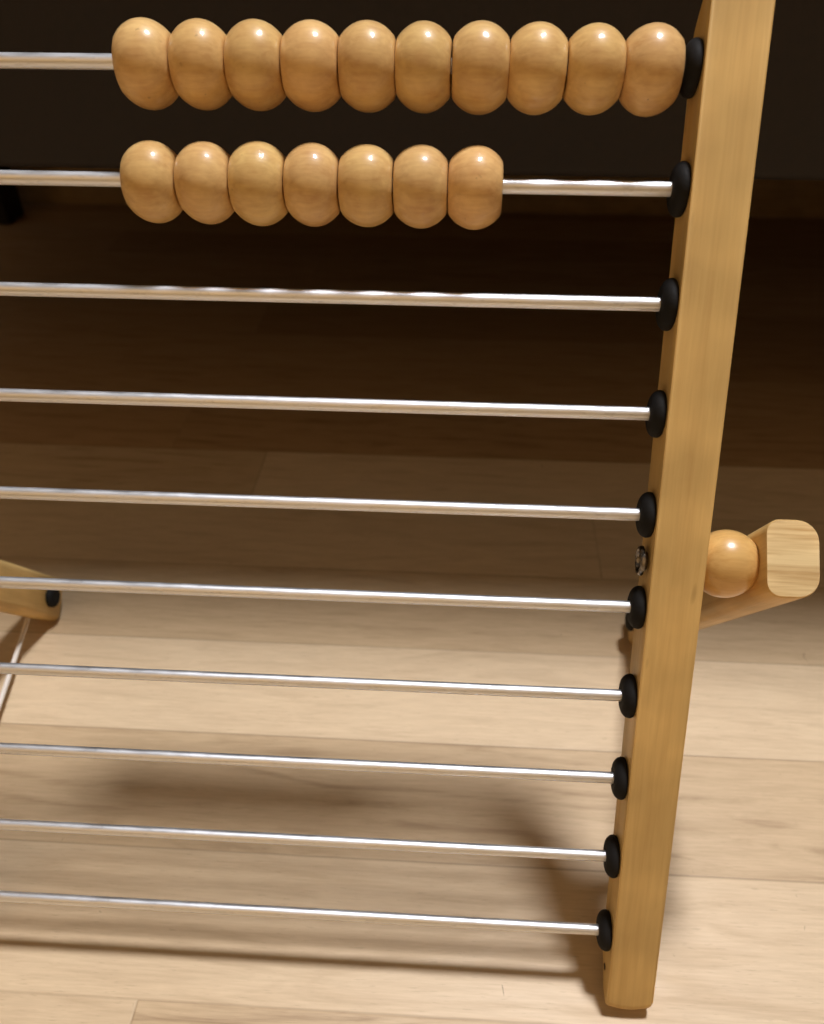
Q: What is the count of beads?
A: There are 17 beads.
